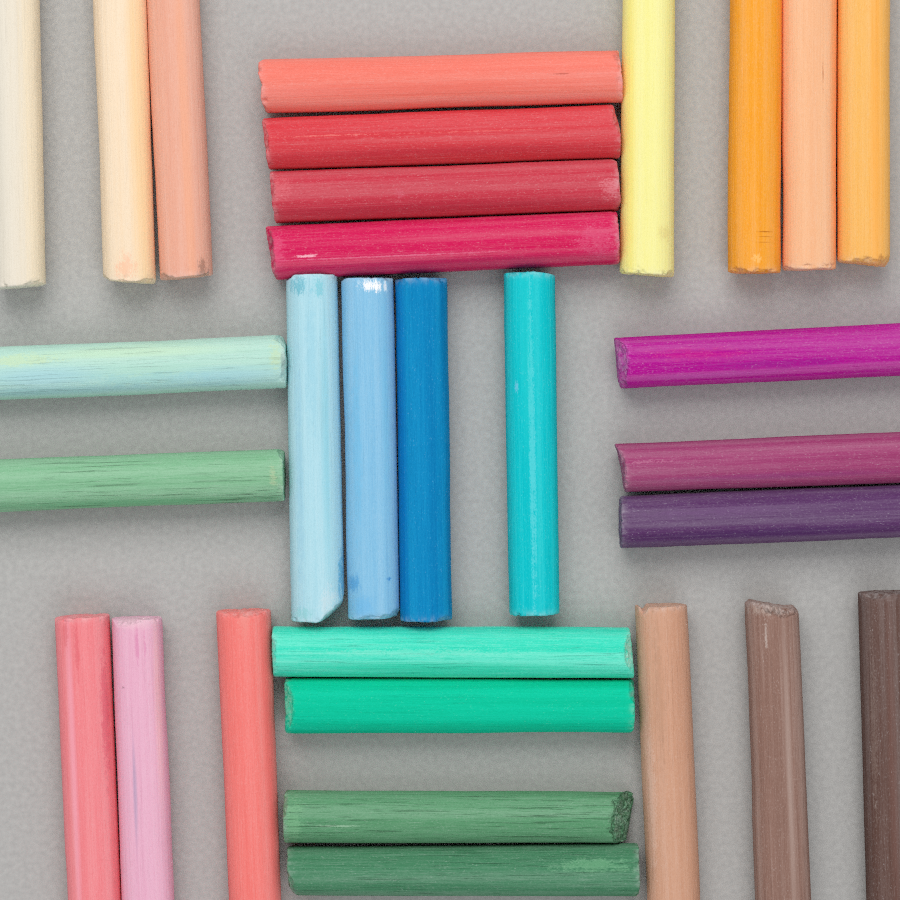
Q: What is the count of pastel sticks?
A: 30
